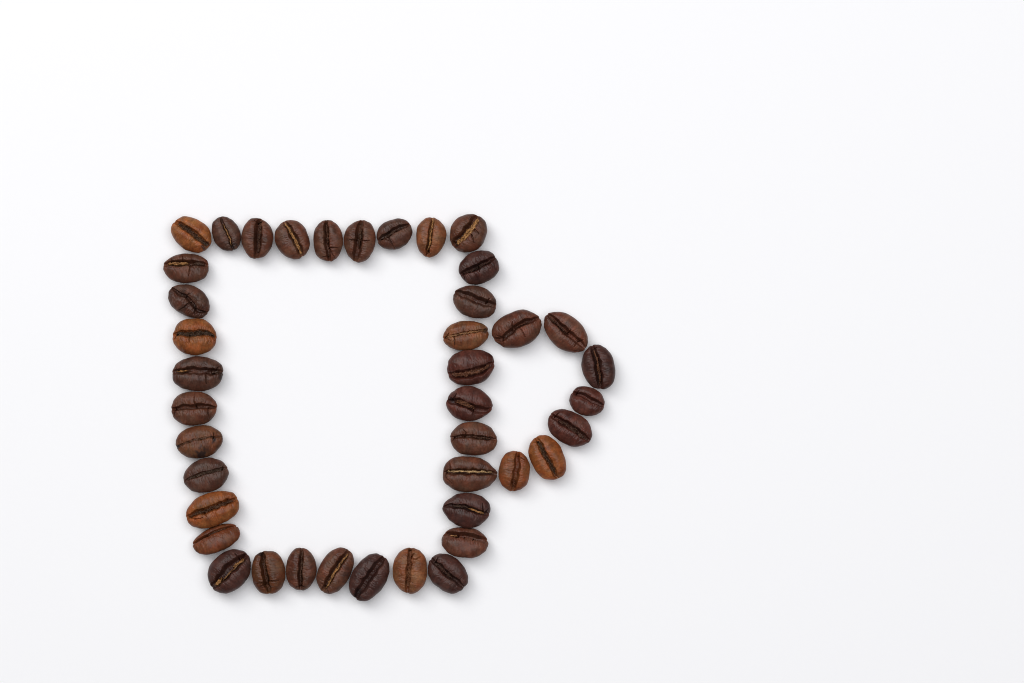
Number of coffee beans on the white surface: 41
